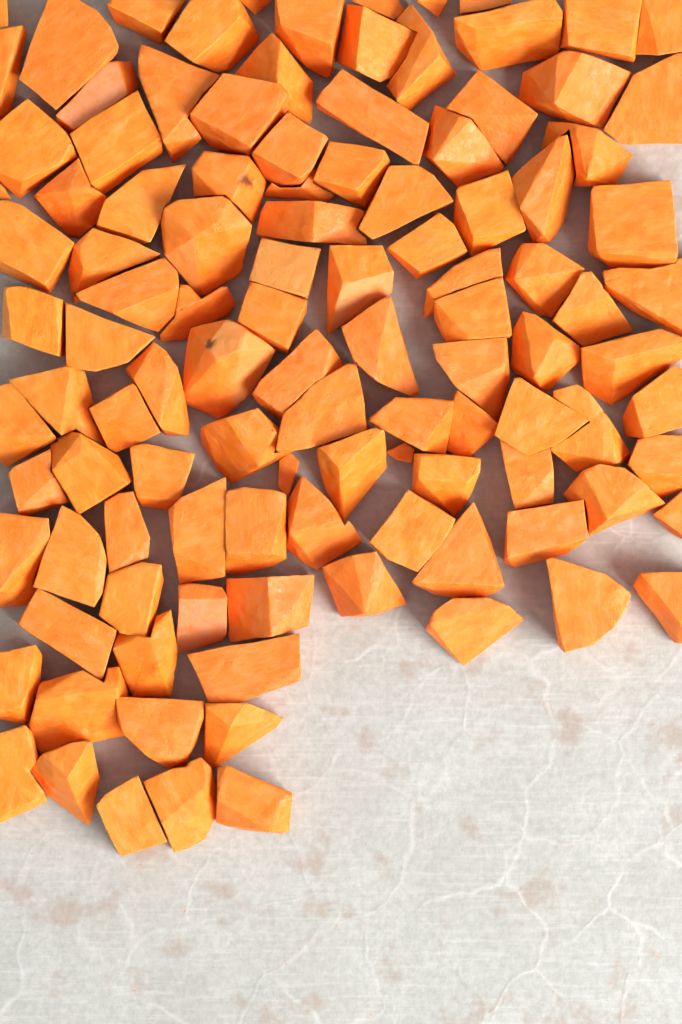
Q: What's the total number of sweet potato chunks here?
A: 111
